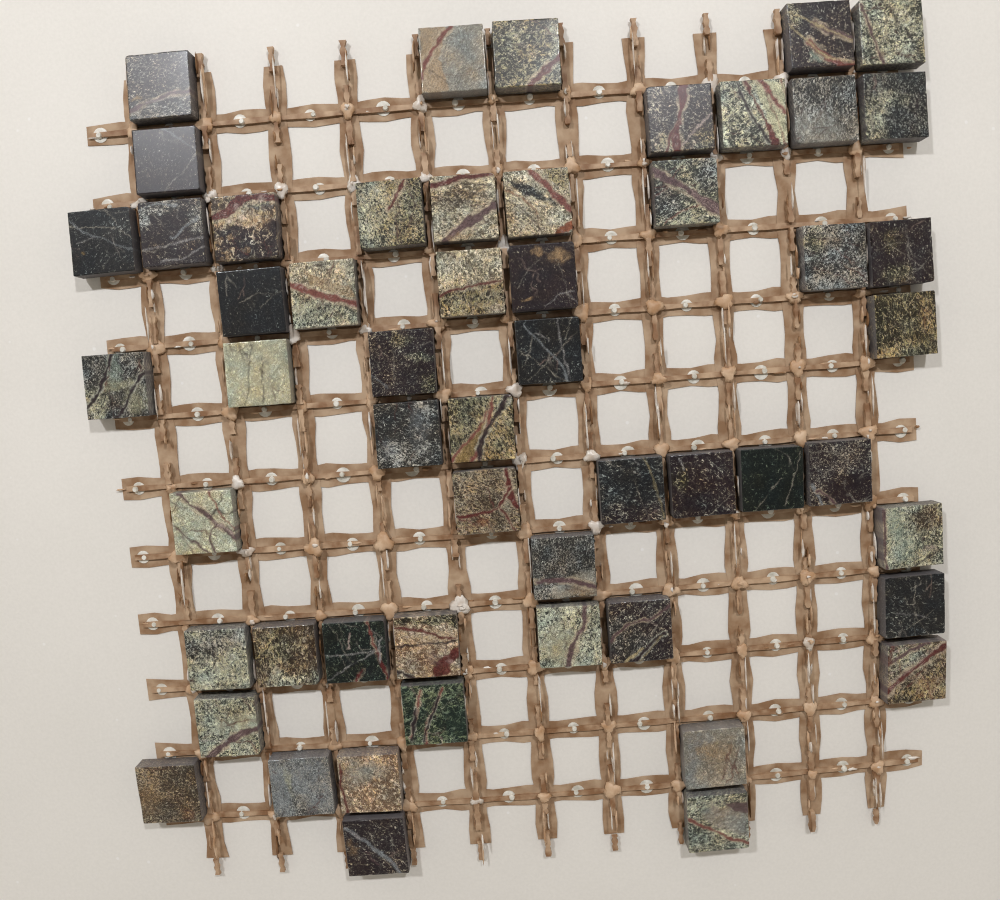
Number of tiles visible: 54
